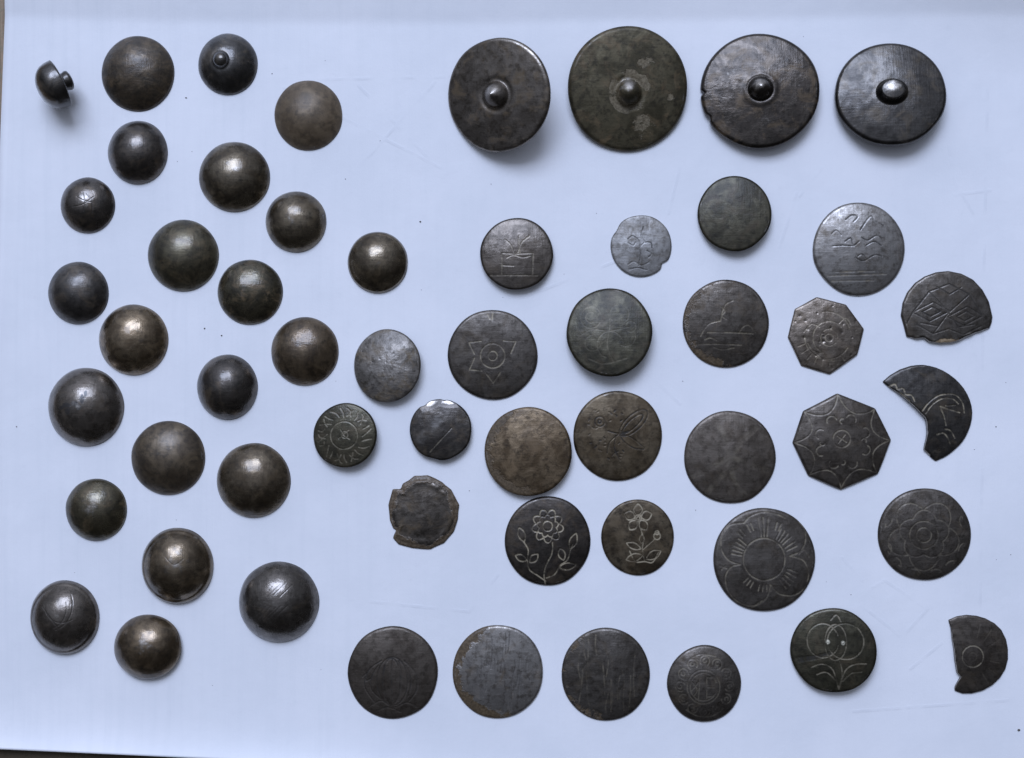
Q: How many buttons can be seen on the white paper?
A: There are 55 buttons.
